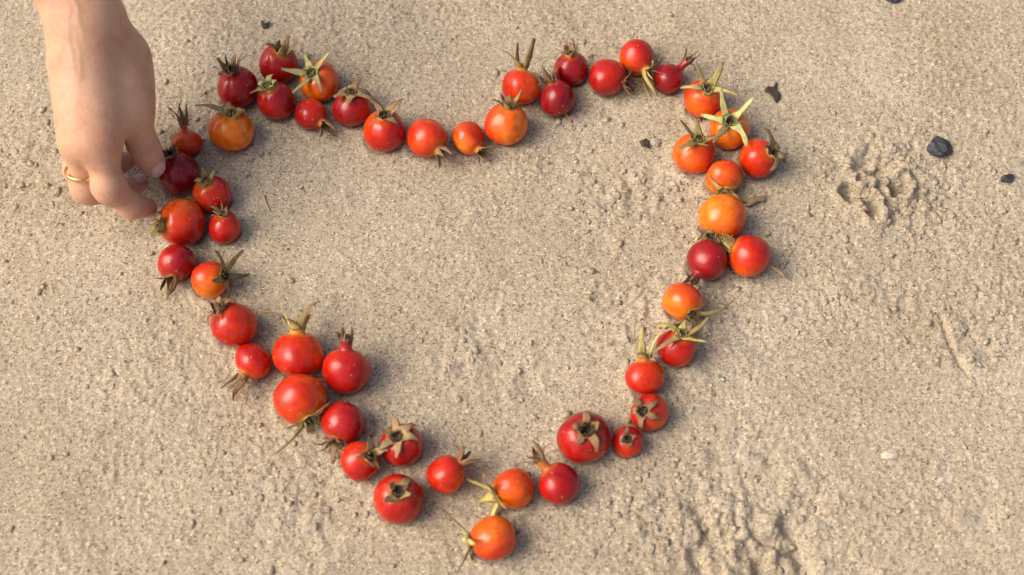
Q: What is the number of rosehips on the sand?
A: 51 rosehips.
